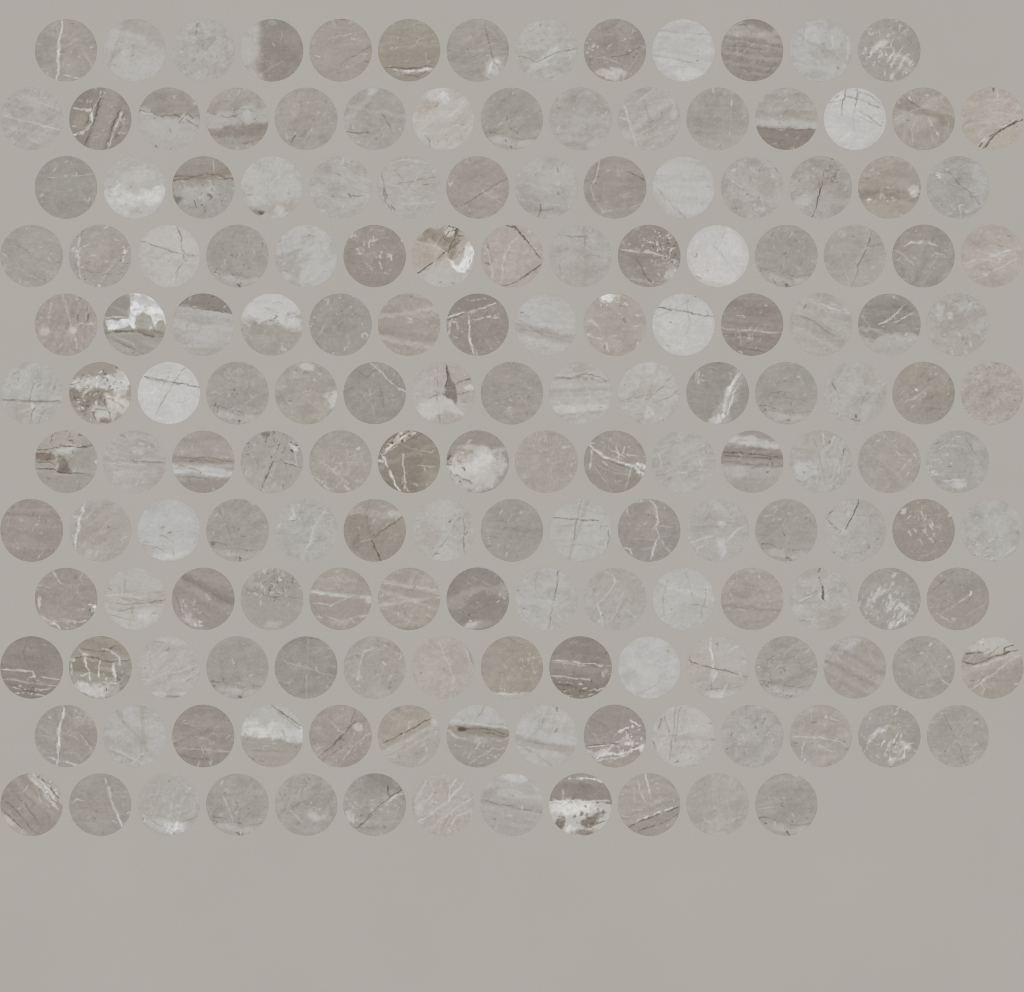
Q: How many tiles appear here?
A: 170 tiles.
